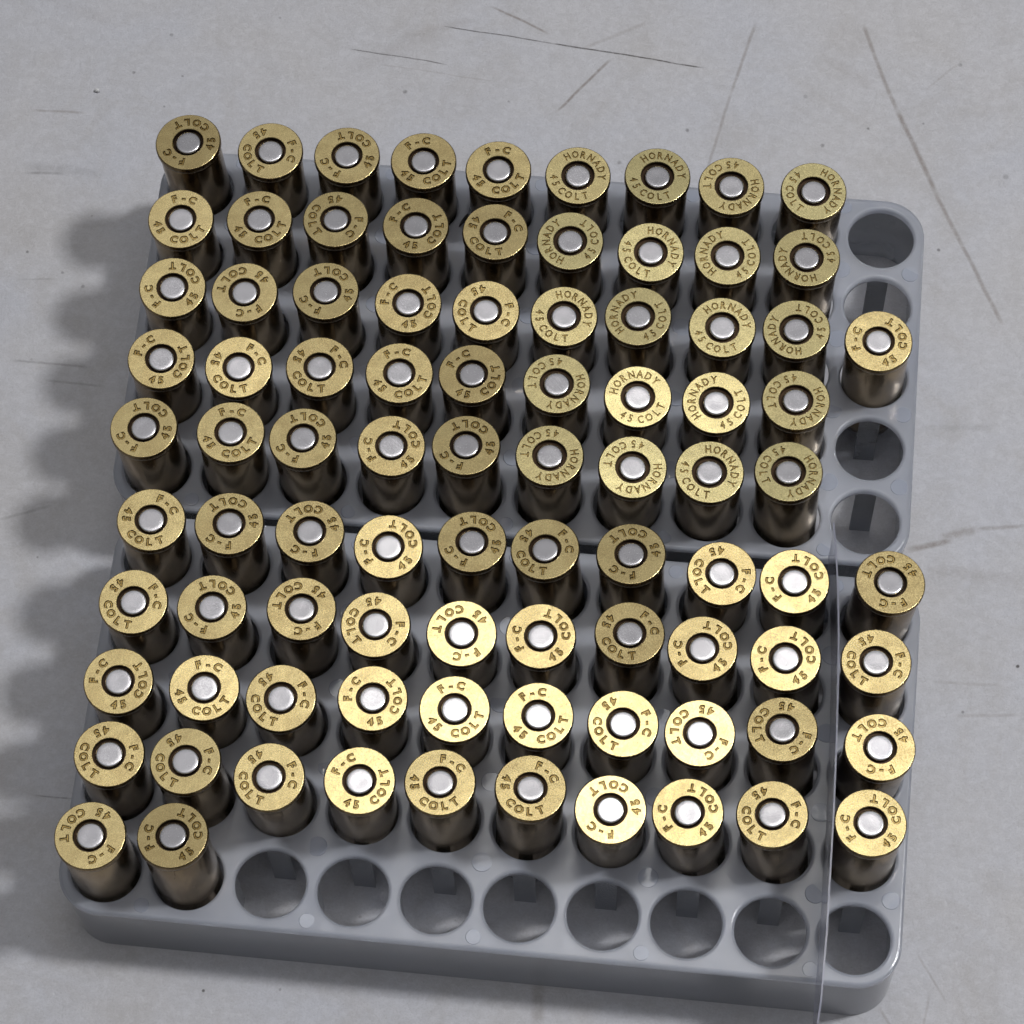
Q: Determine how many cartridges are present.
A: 88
